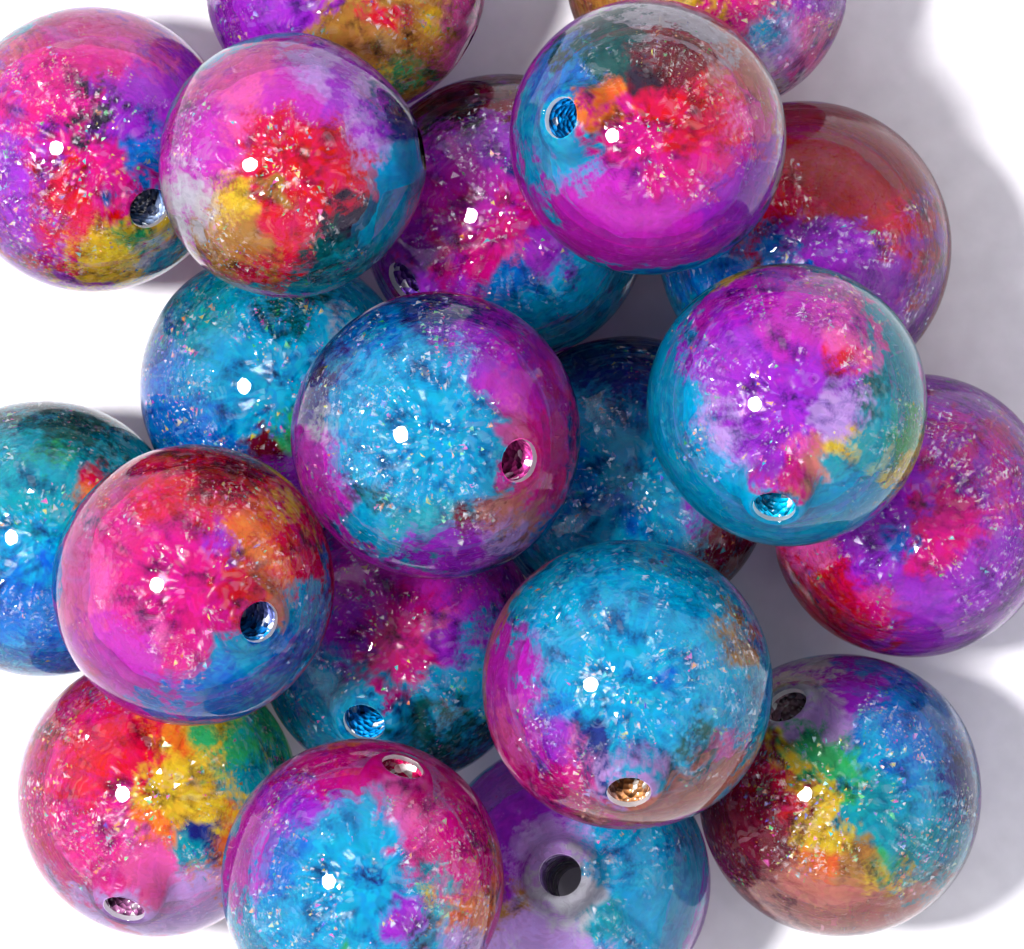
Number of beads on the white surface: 20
